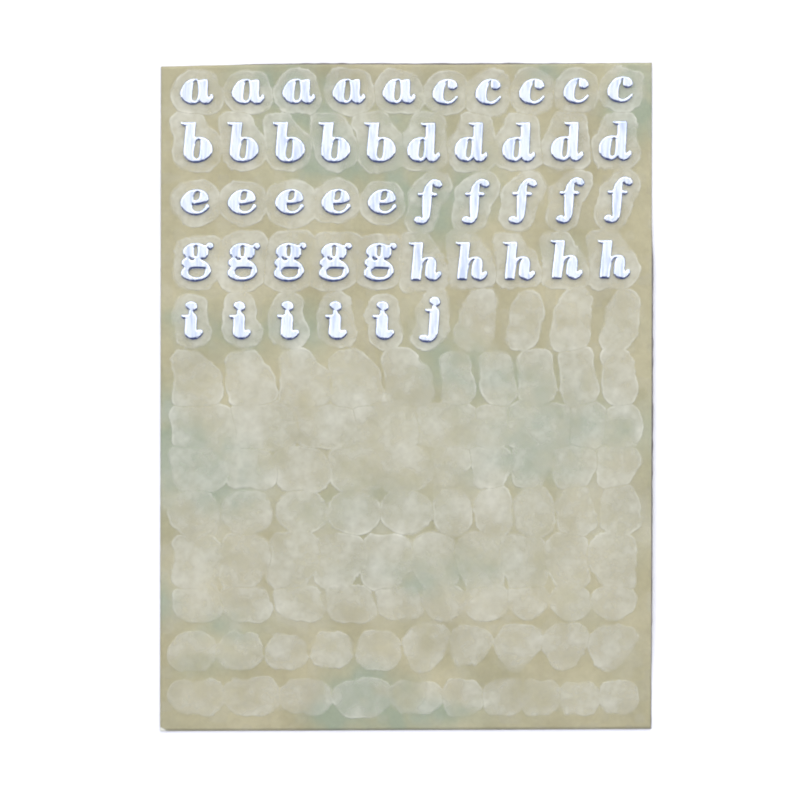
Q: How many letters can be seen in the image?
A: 46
